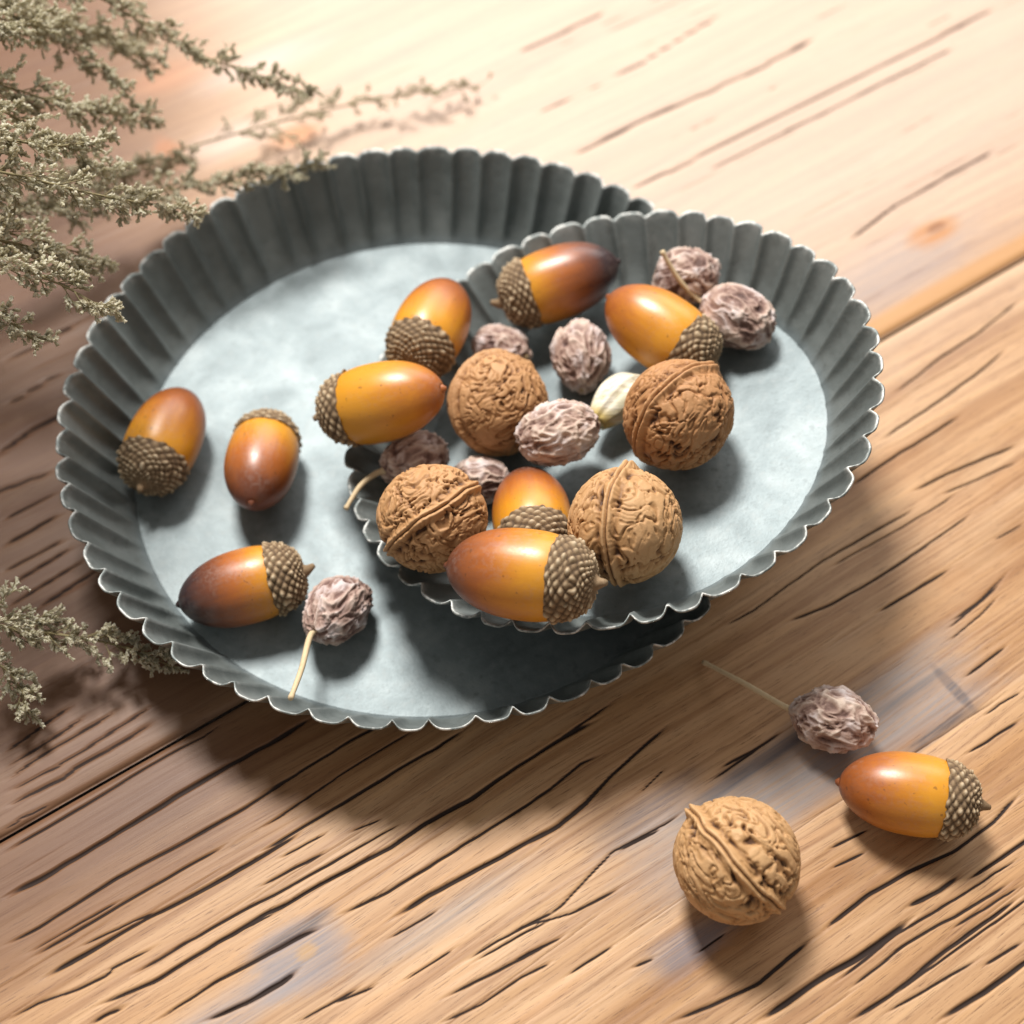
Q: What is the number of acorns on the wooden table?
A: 10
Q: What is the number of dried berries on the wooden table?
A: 9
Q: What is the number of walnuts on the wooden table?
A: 5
